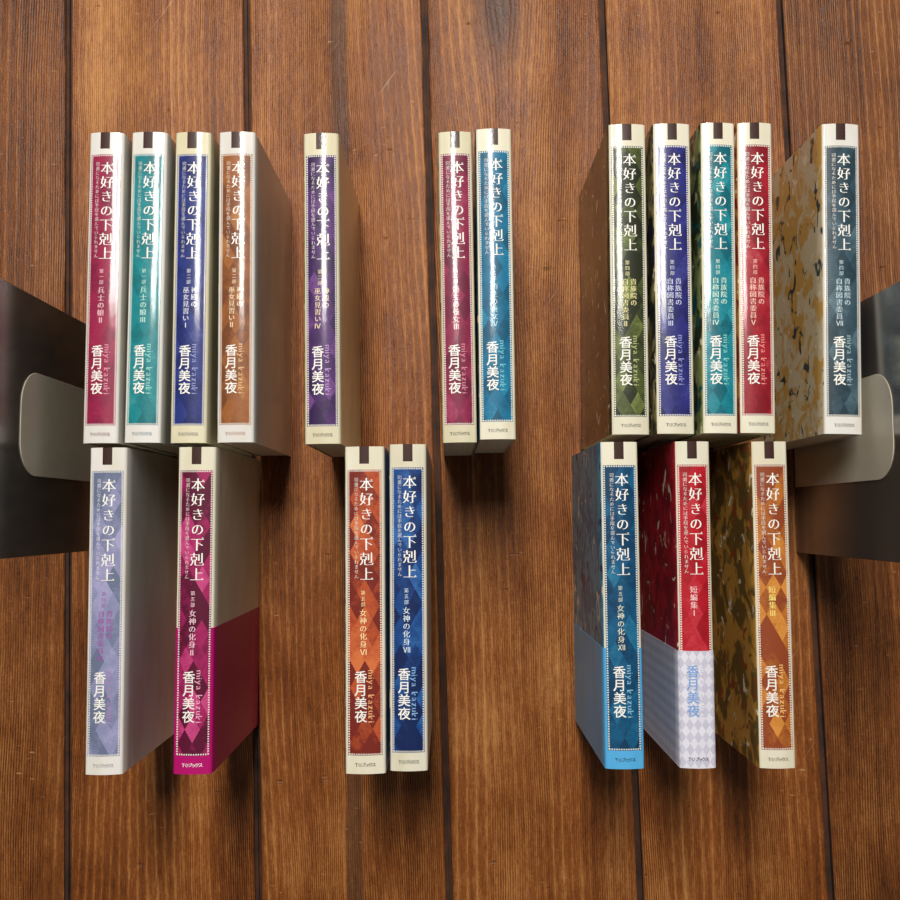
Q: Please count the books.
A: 19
